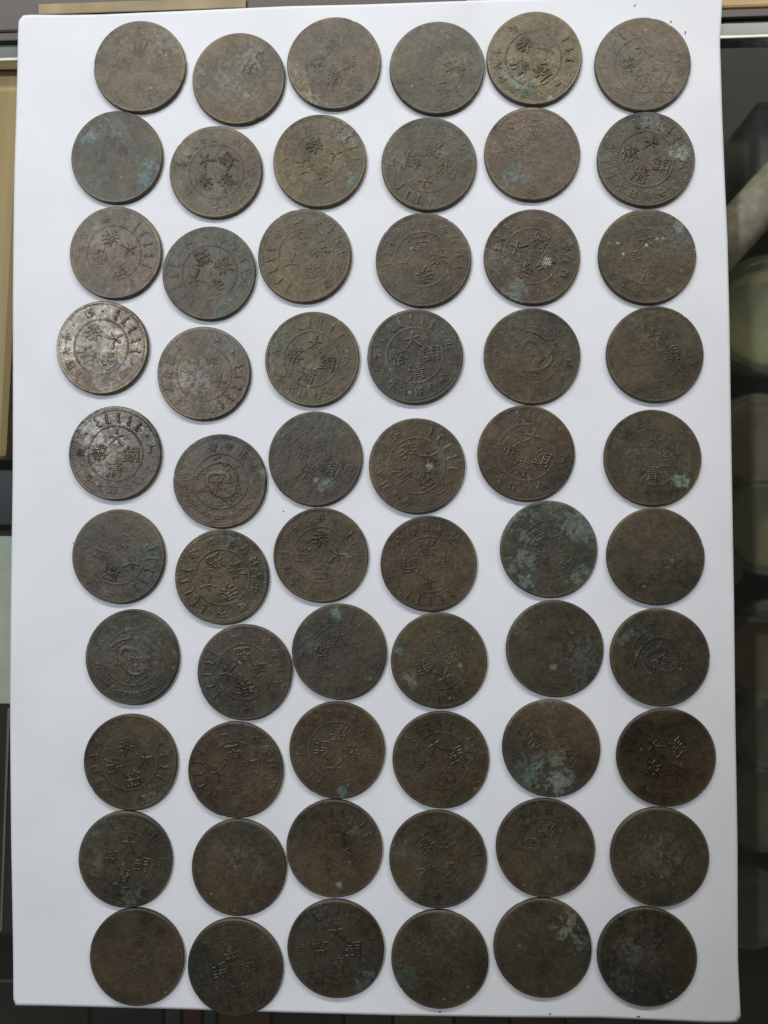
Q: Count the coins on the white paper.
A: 60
